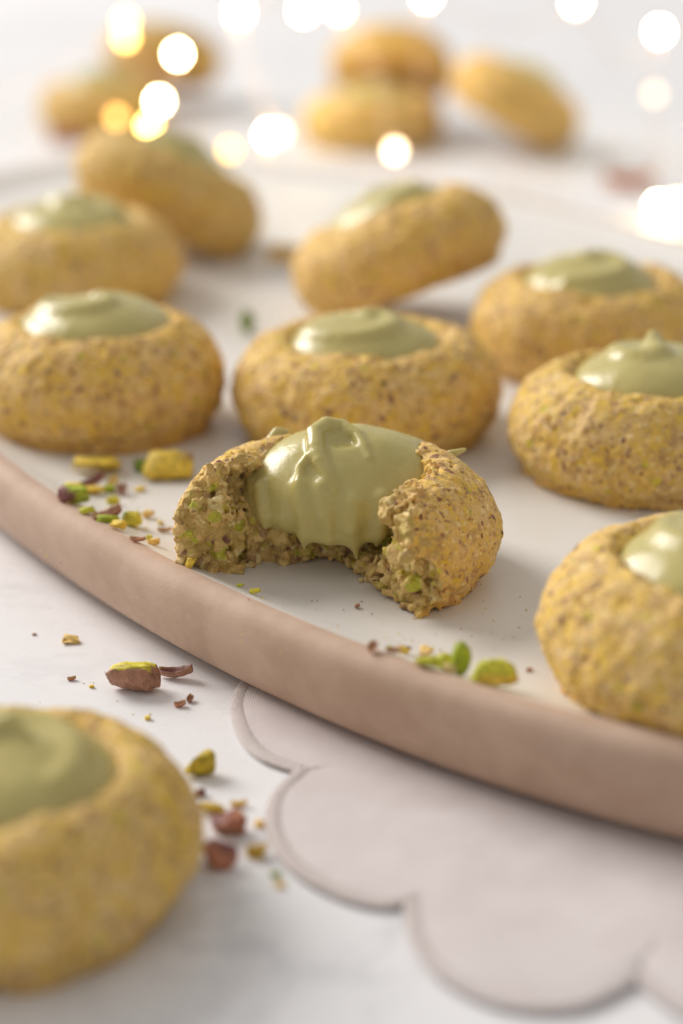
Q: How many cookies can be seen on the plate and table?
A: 15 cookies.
